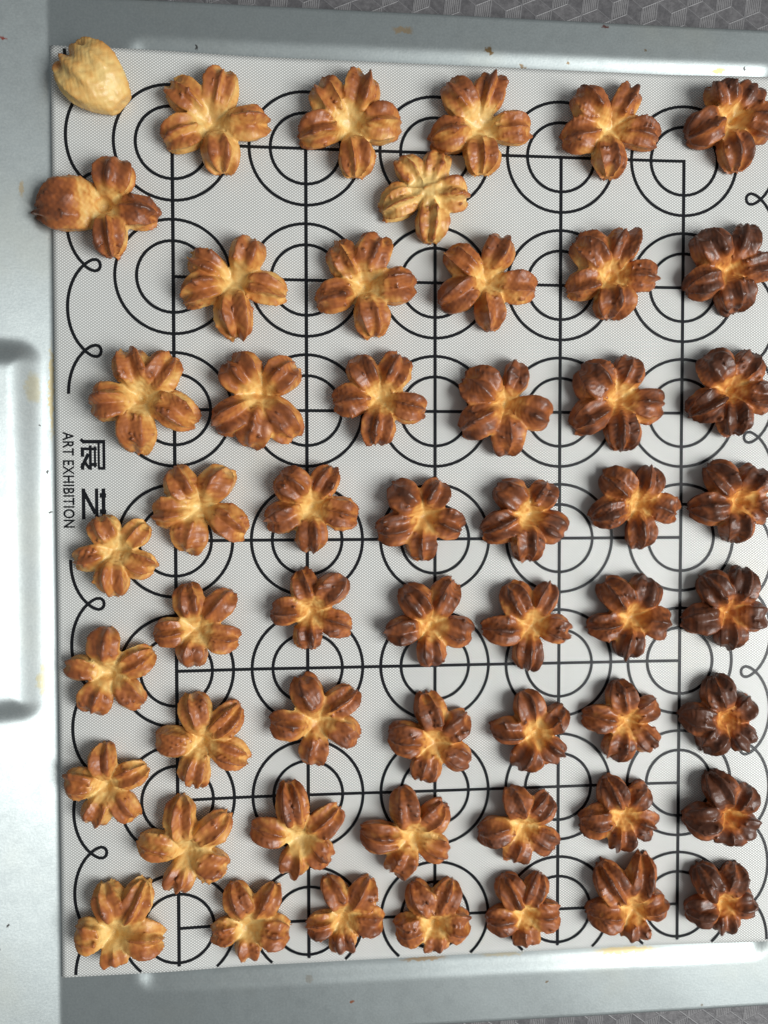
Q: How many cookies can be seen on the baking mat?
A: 53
